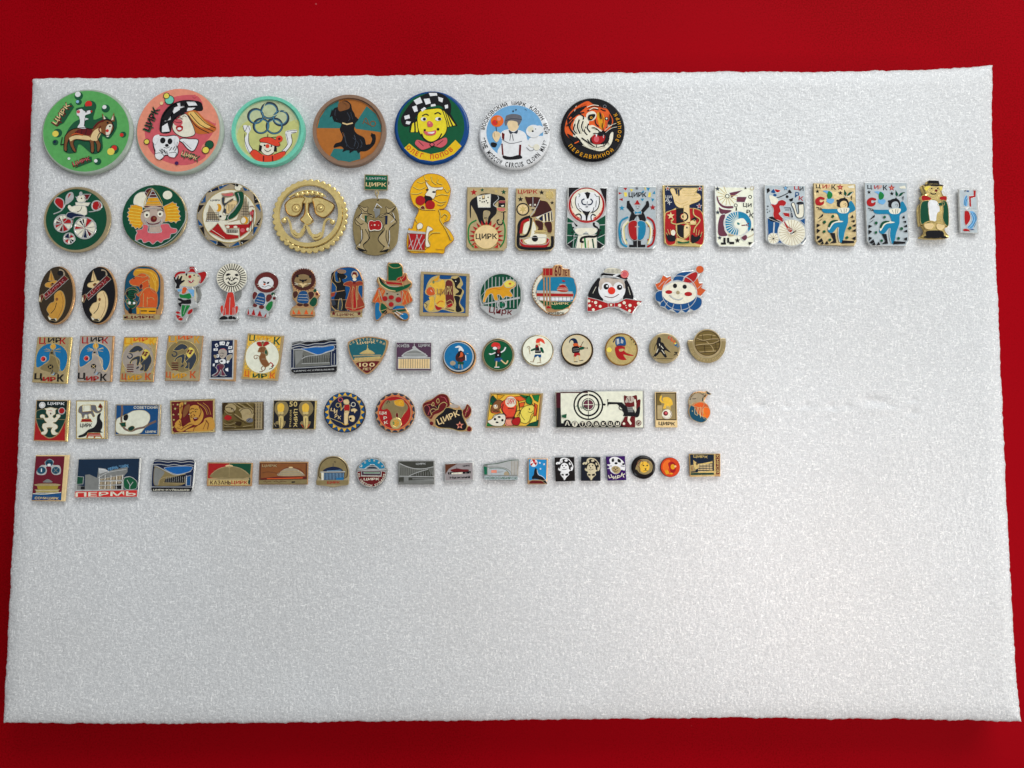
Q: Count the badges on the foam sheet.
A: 84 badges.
